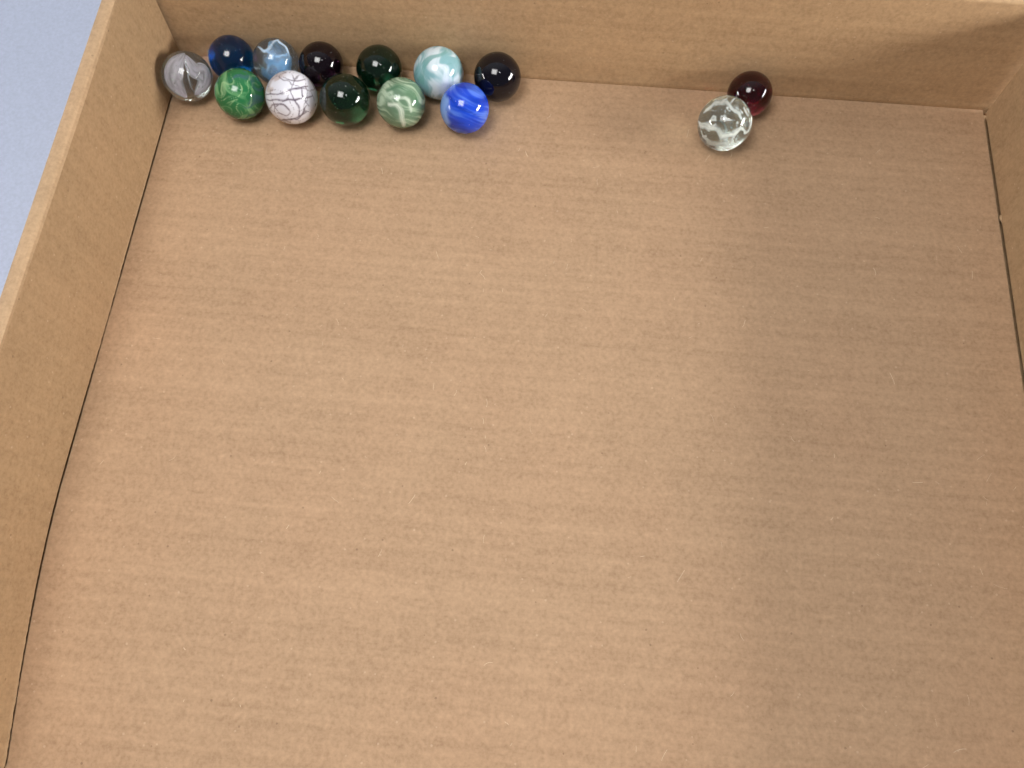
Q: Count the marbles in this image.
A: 14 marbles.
